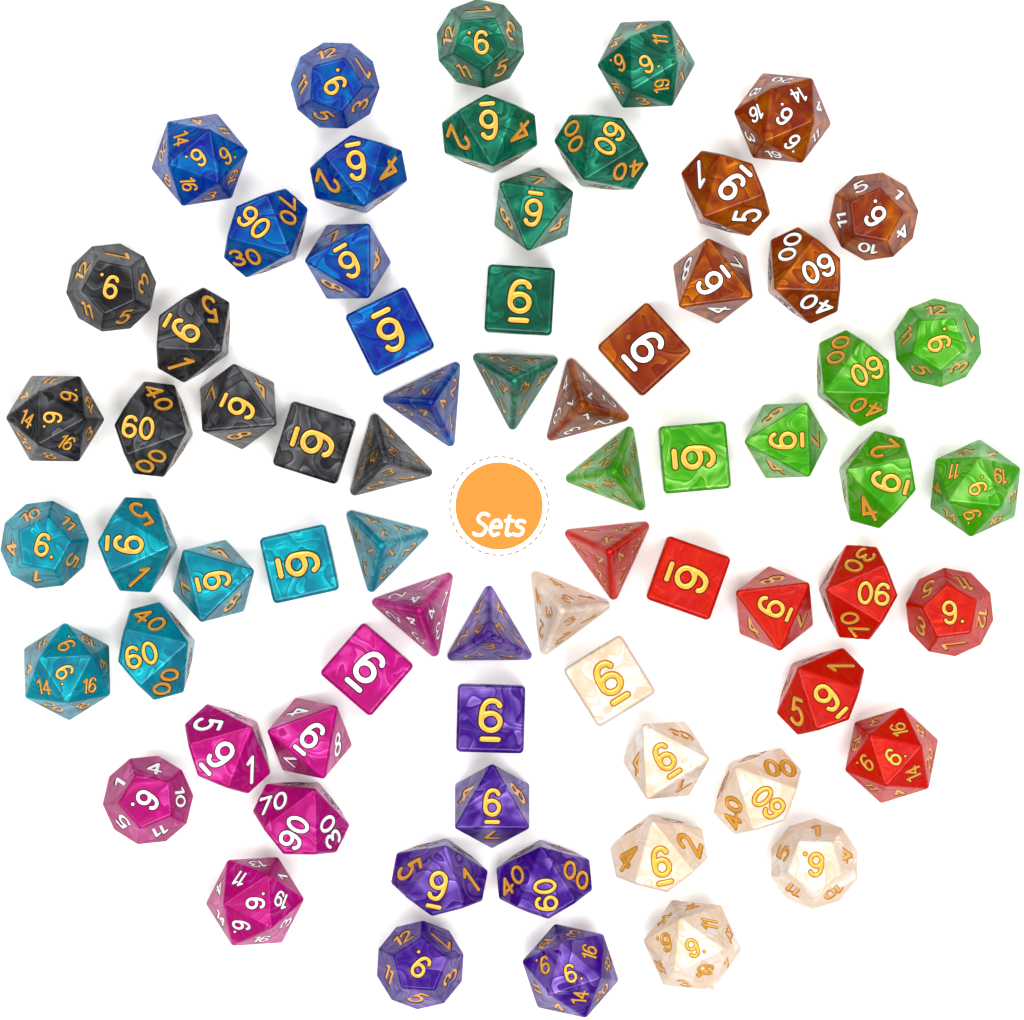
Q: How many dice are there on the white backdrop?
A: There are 70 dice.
